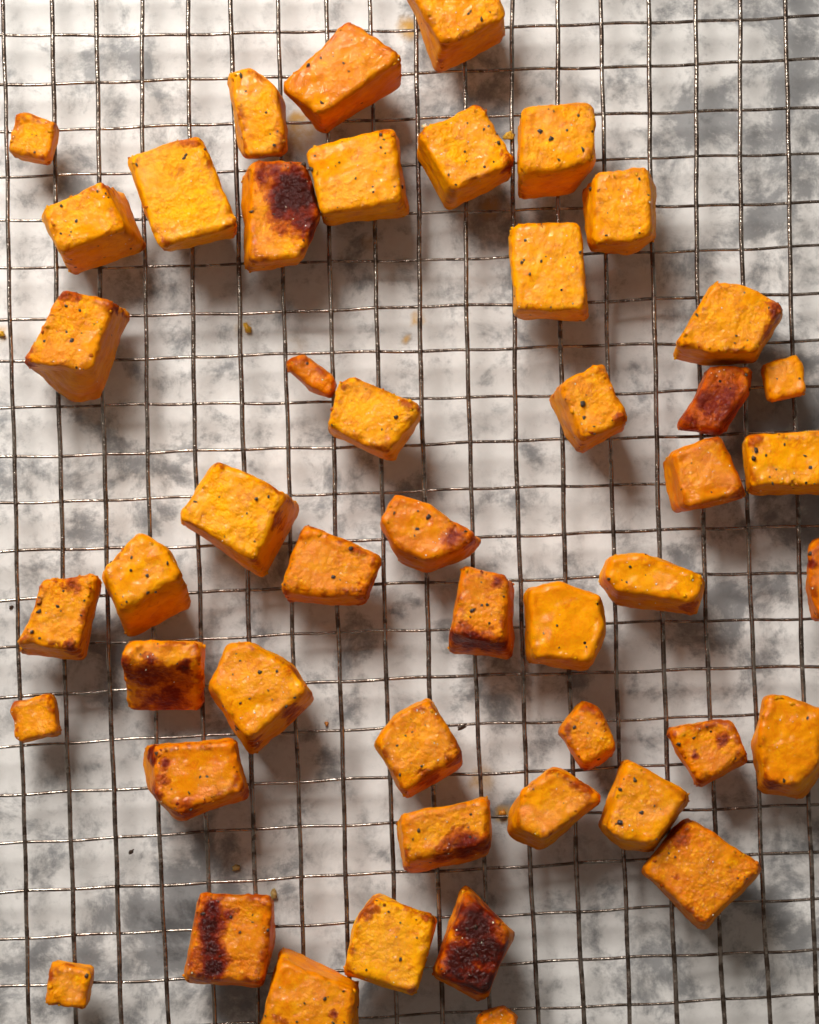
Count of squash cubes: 48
